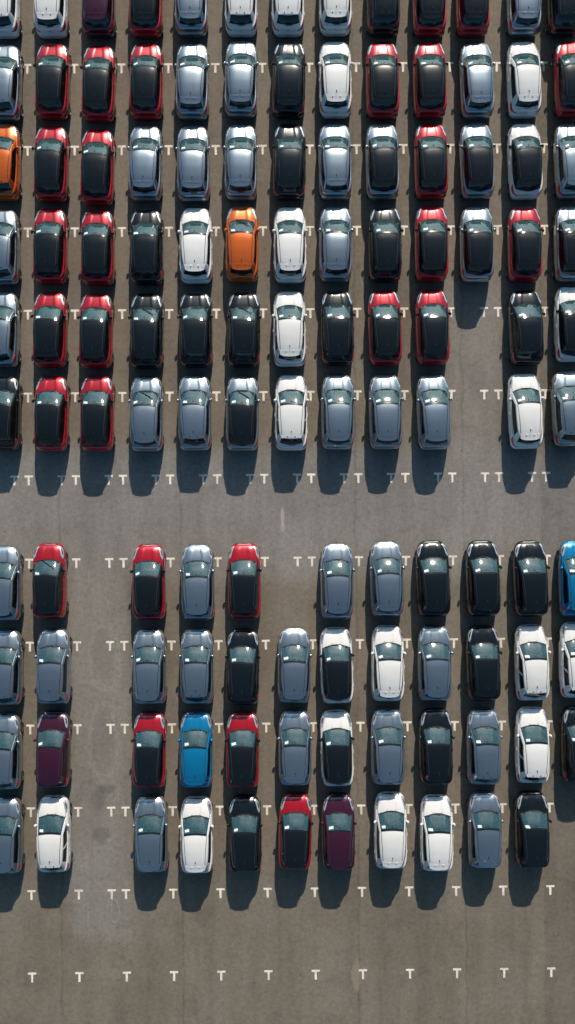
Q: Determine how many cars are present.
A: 122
